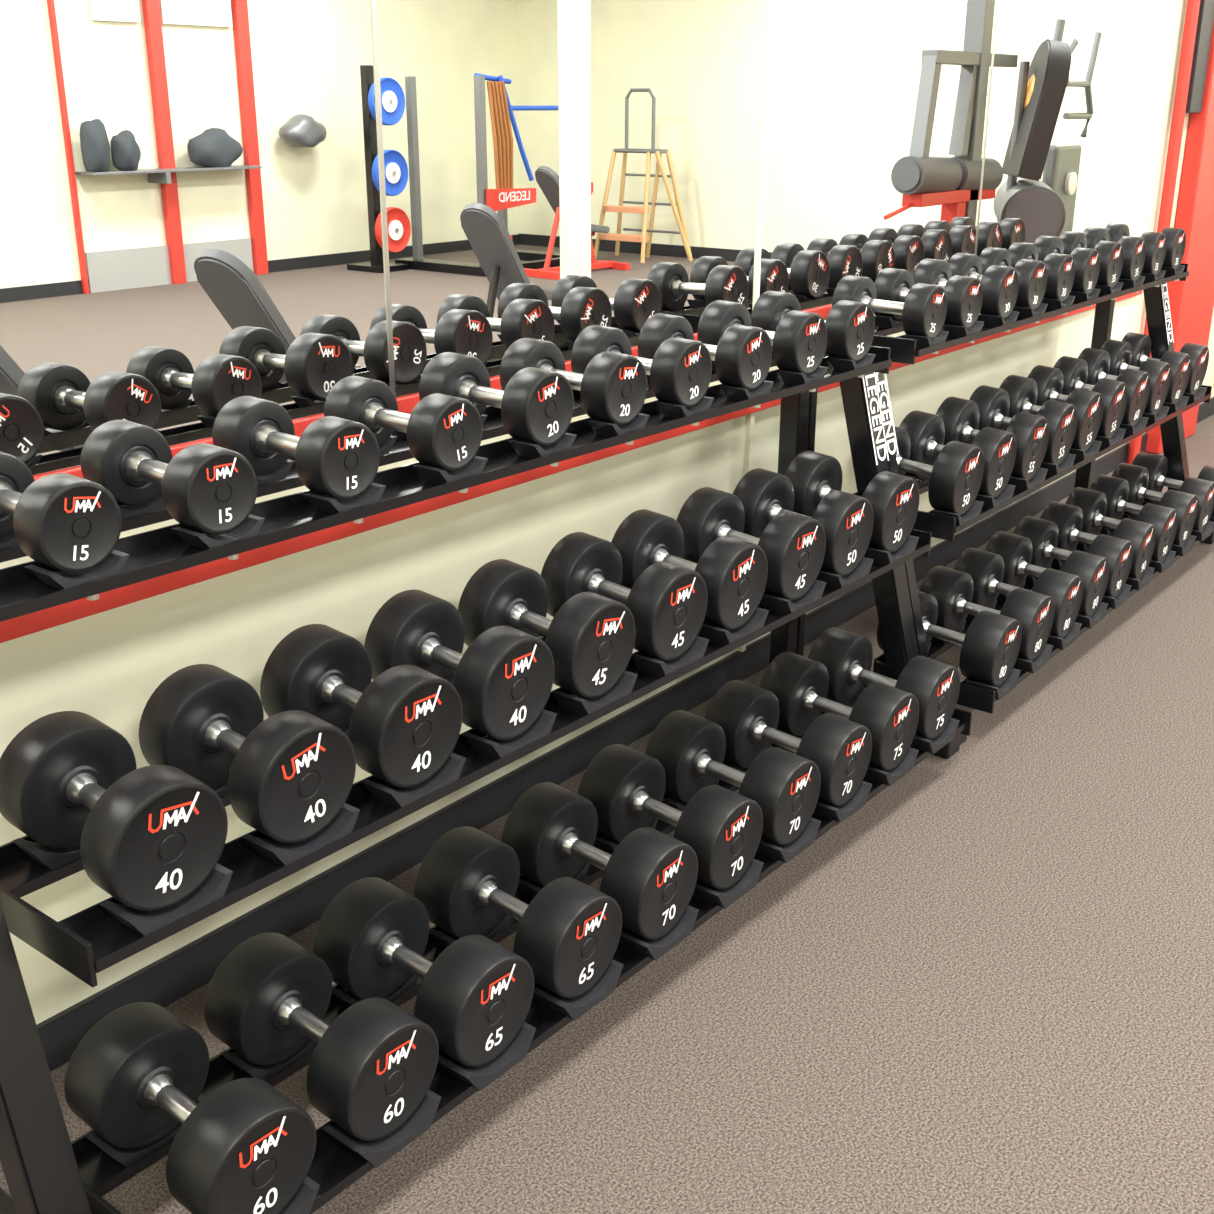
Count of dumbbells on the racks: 60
